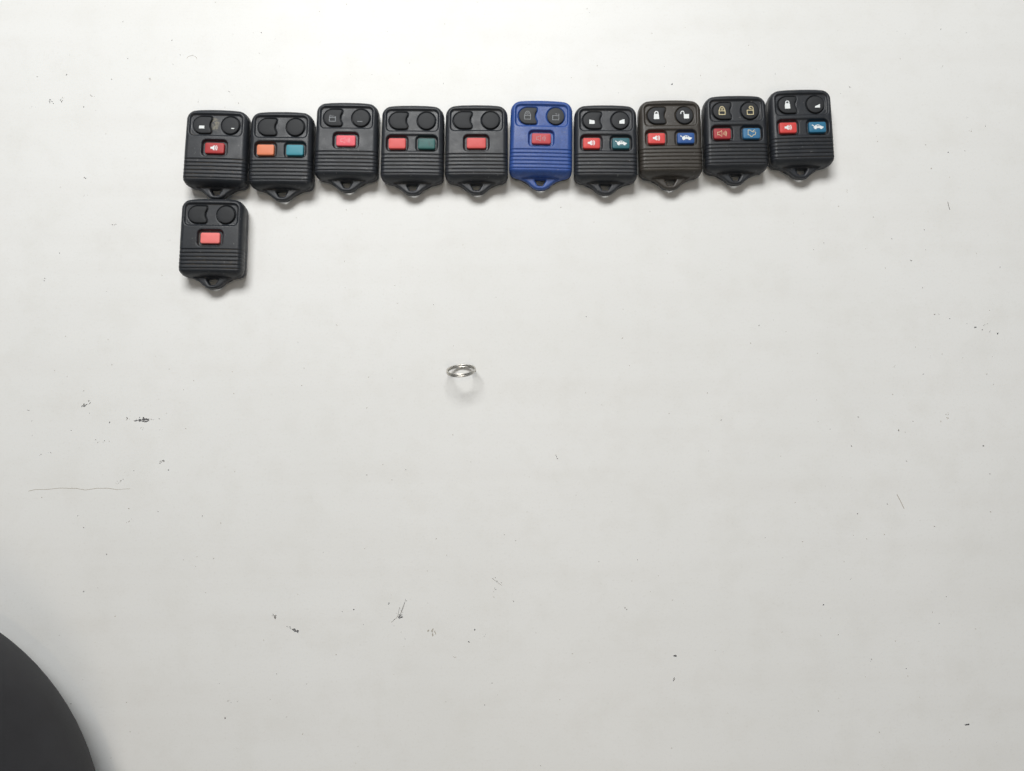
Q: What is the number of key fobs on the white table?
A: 11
